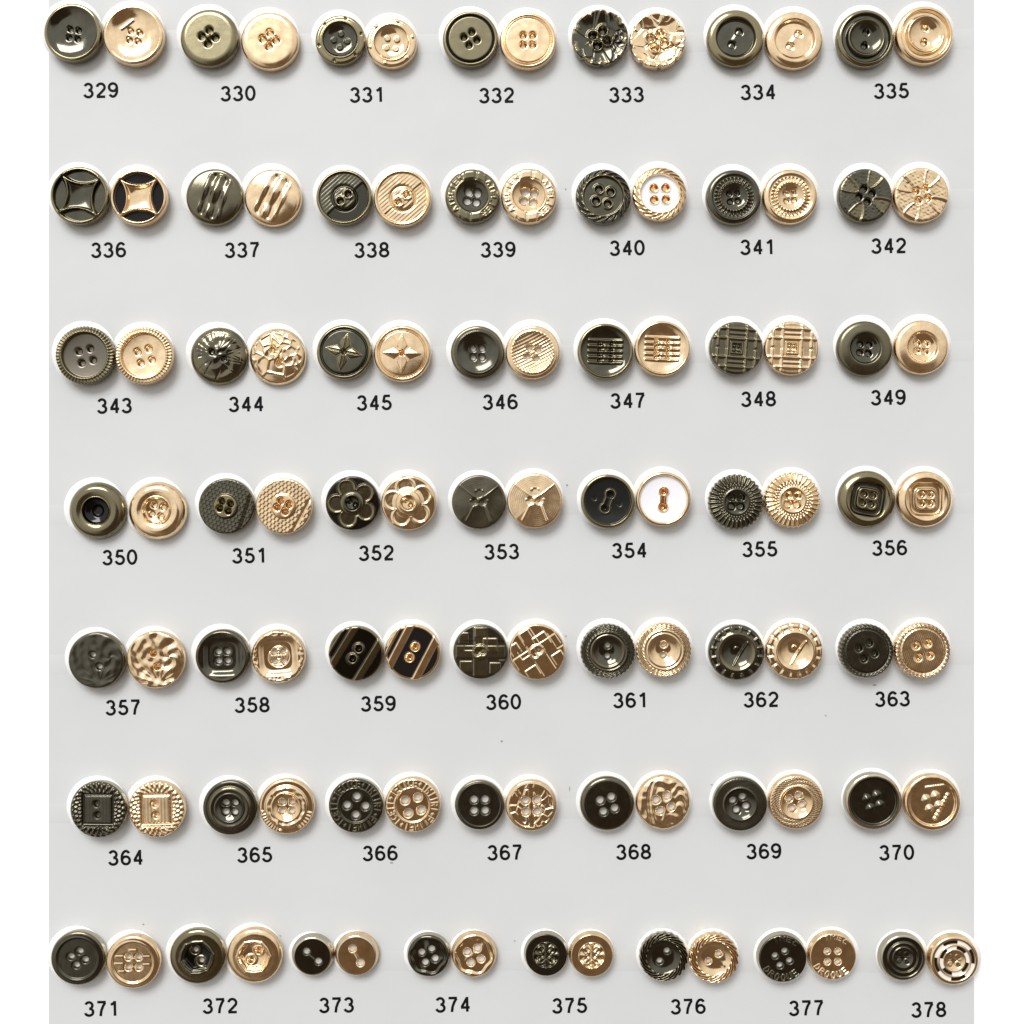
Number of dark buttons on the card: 50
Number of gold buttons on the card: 50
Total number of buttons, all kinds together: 100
